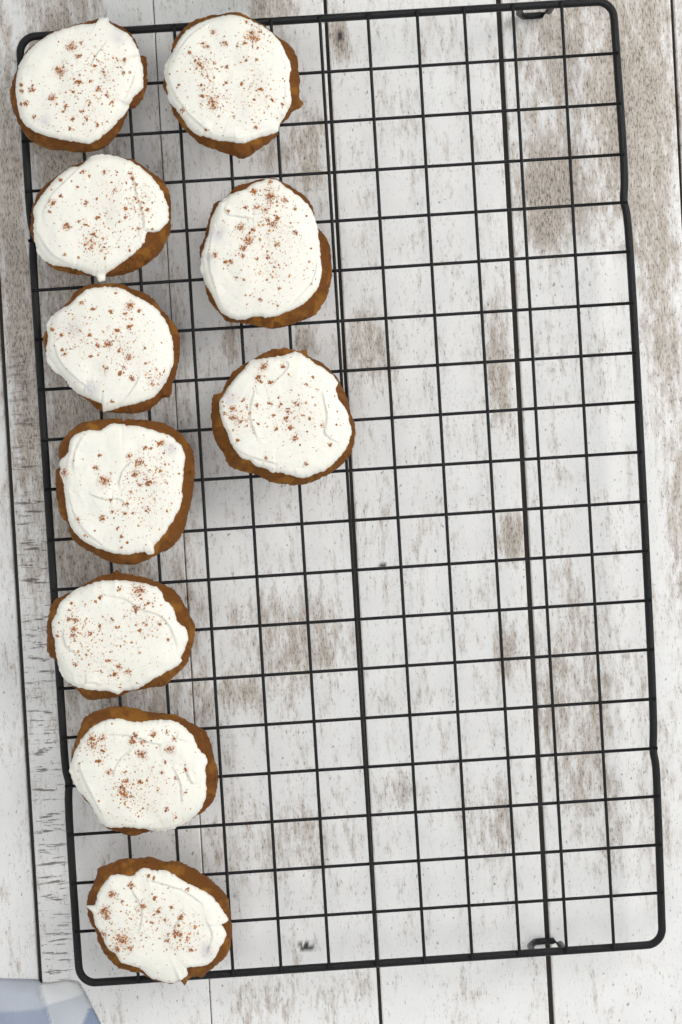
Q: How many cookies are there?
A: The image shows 10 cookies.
